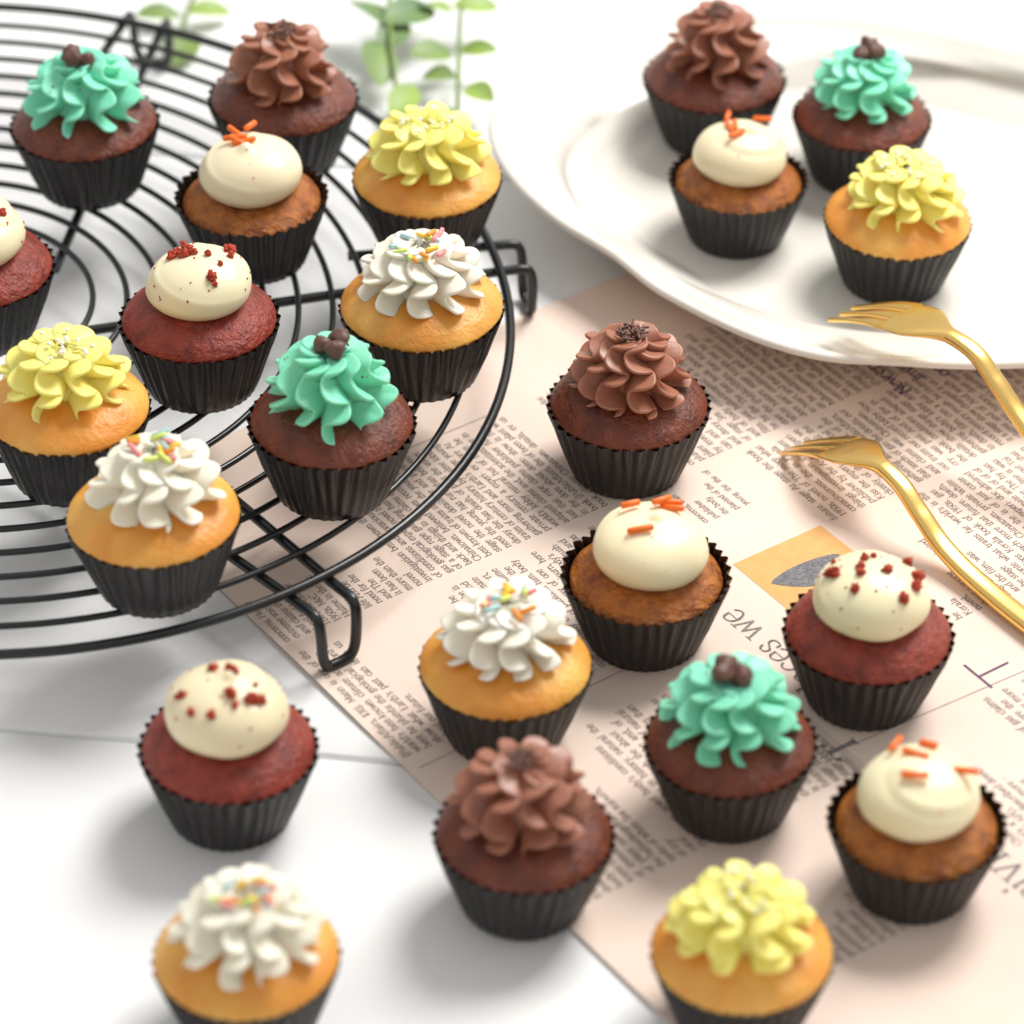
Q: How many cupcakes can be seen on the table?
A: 24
